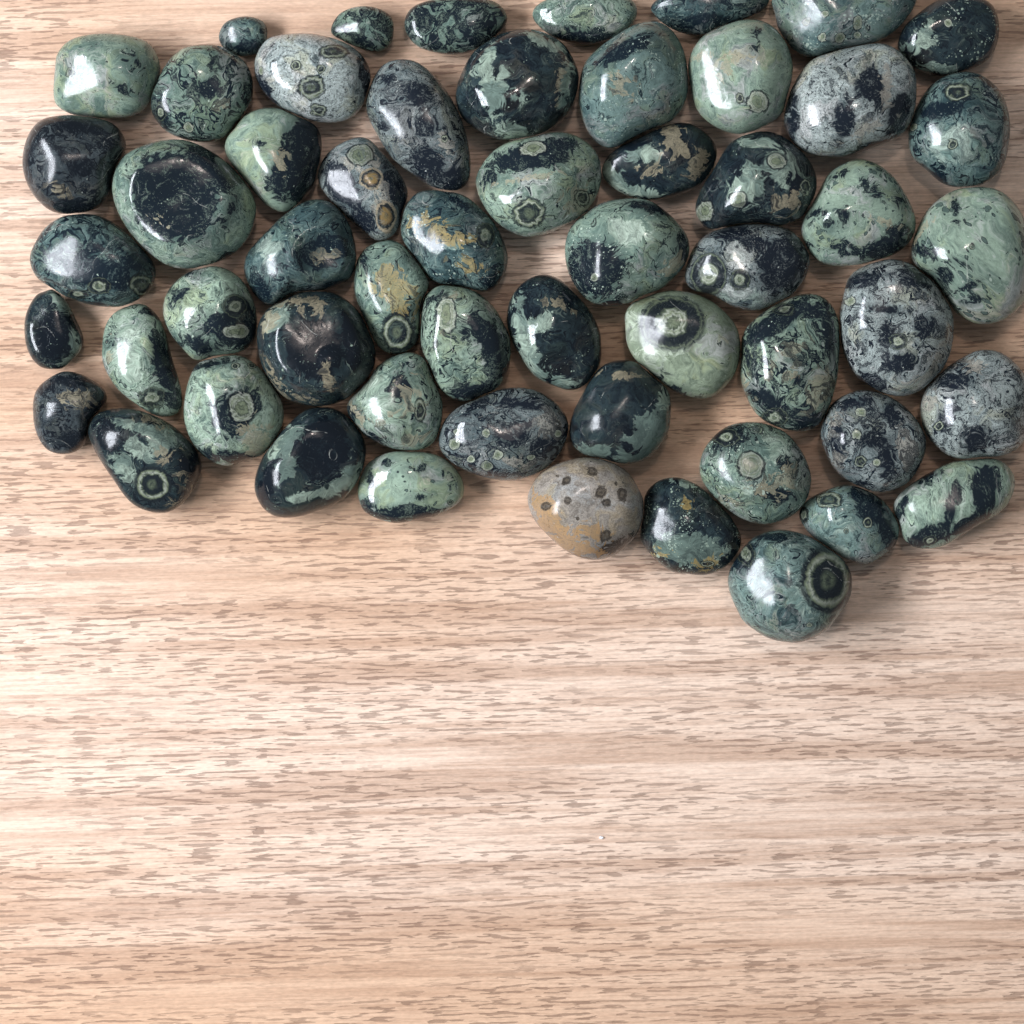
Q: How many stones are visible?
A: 56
